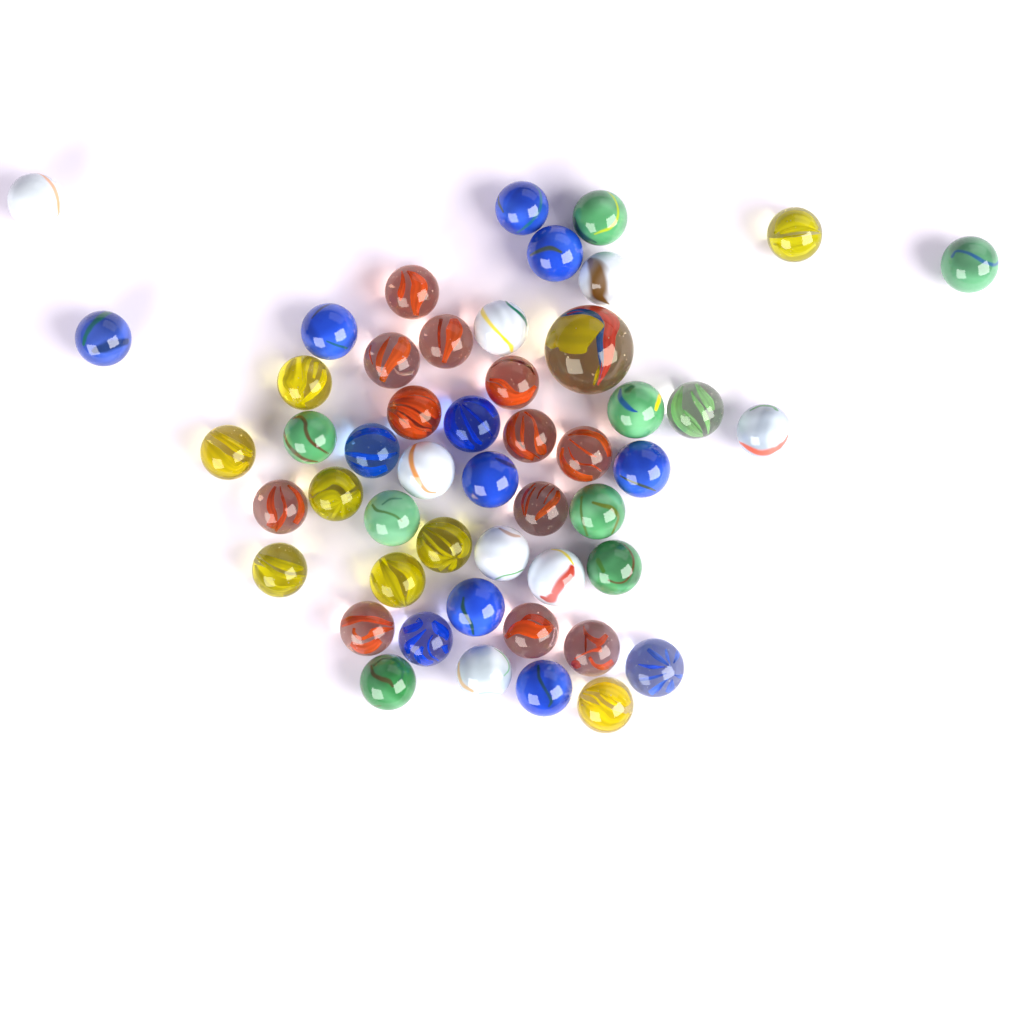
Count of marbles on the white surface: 50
